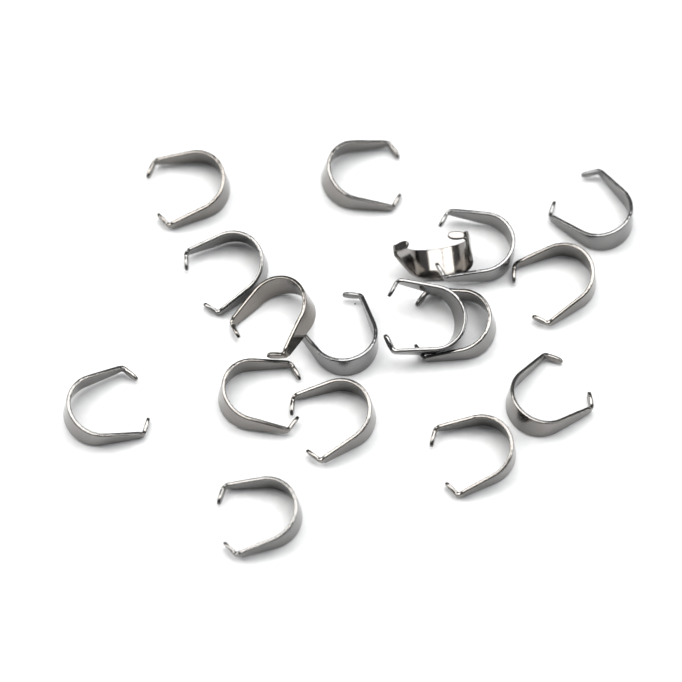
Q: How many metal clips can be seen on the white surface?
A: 17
